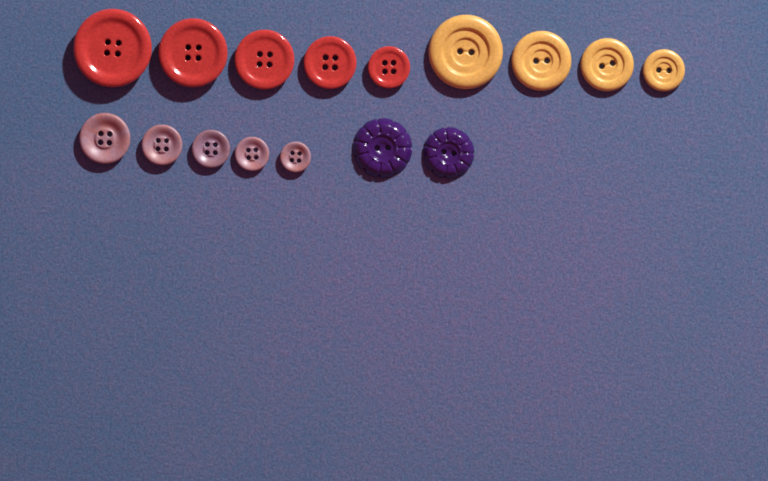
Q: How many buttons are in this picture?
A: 16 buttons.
